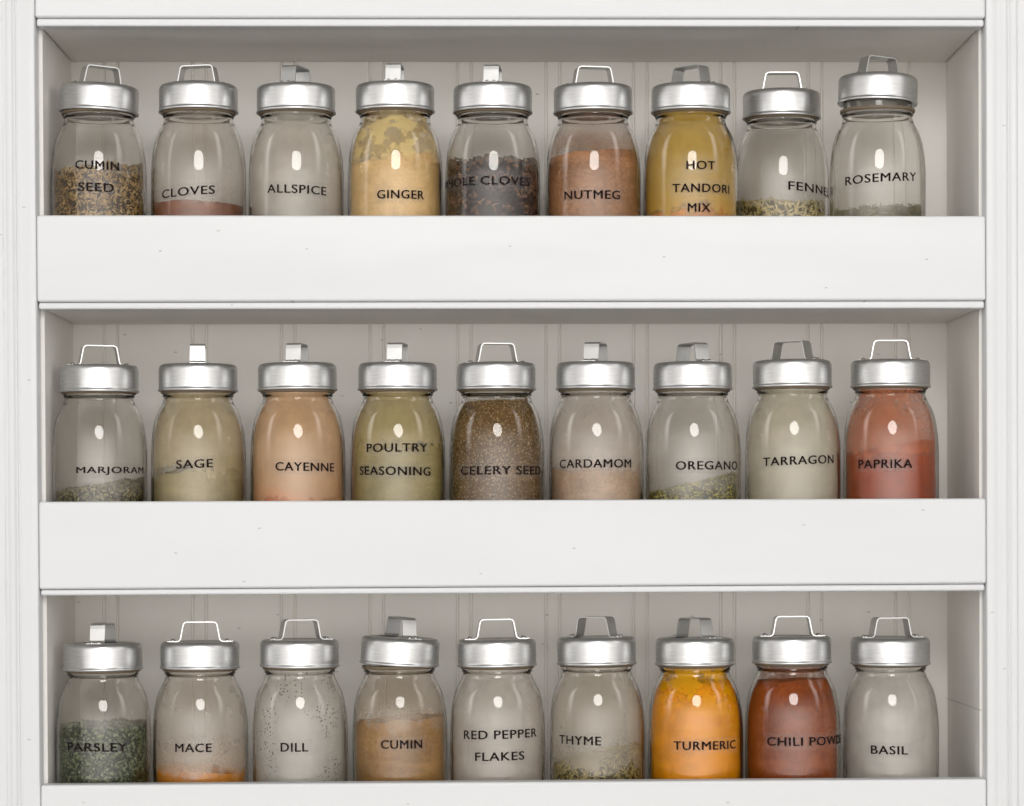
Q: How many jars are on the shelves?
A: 27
